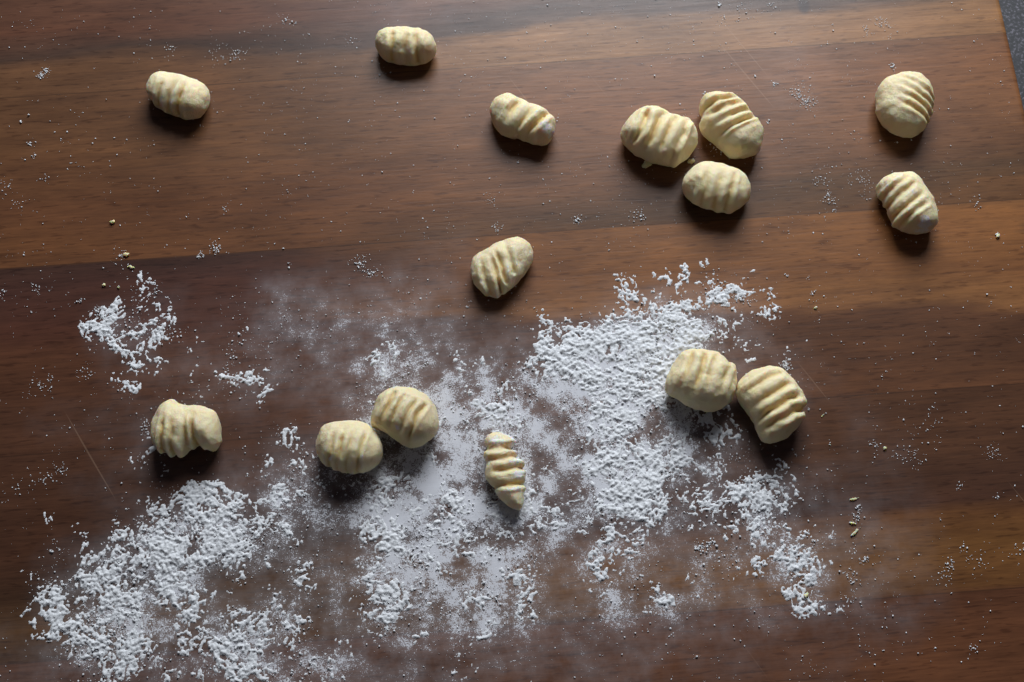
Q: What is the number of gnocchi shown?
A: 15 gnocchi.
